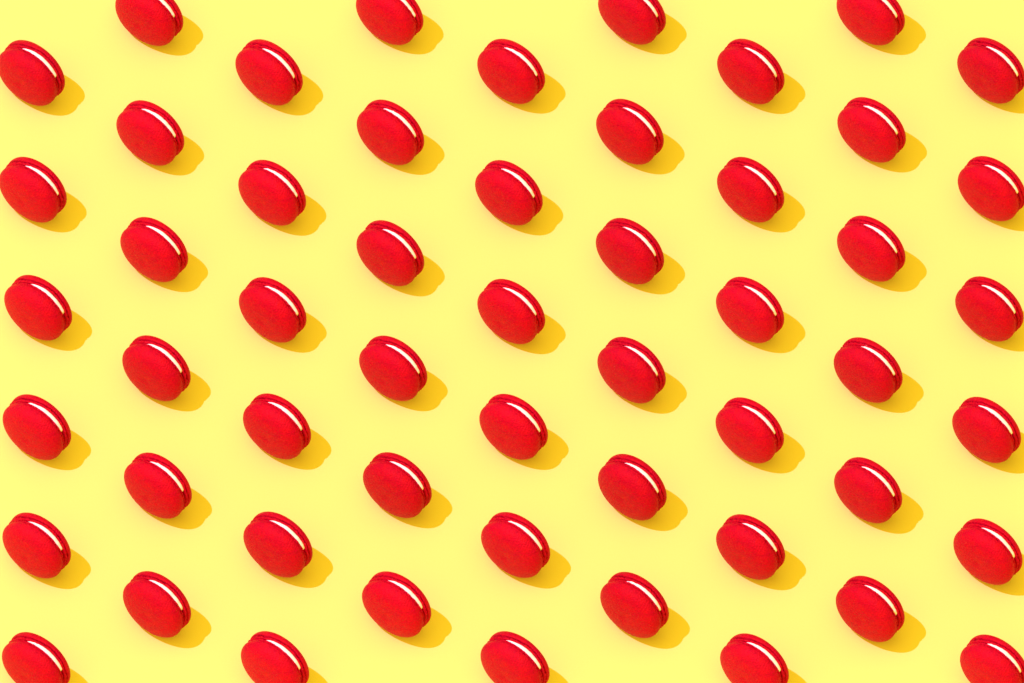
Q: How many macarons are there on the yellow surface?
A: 54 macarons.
